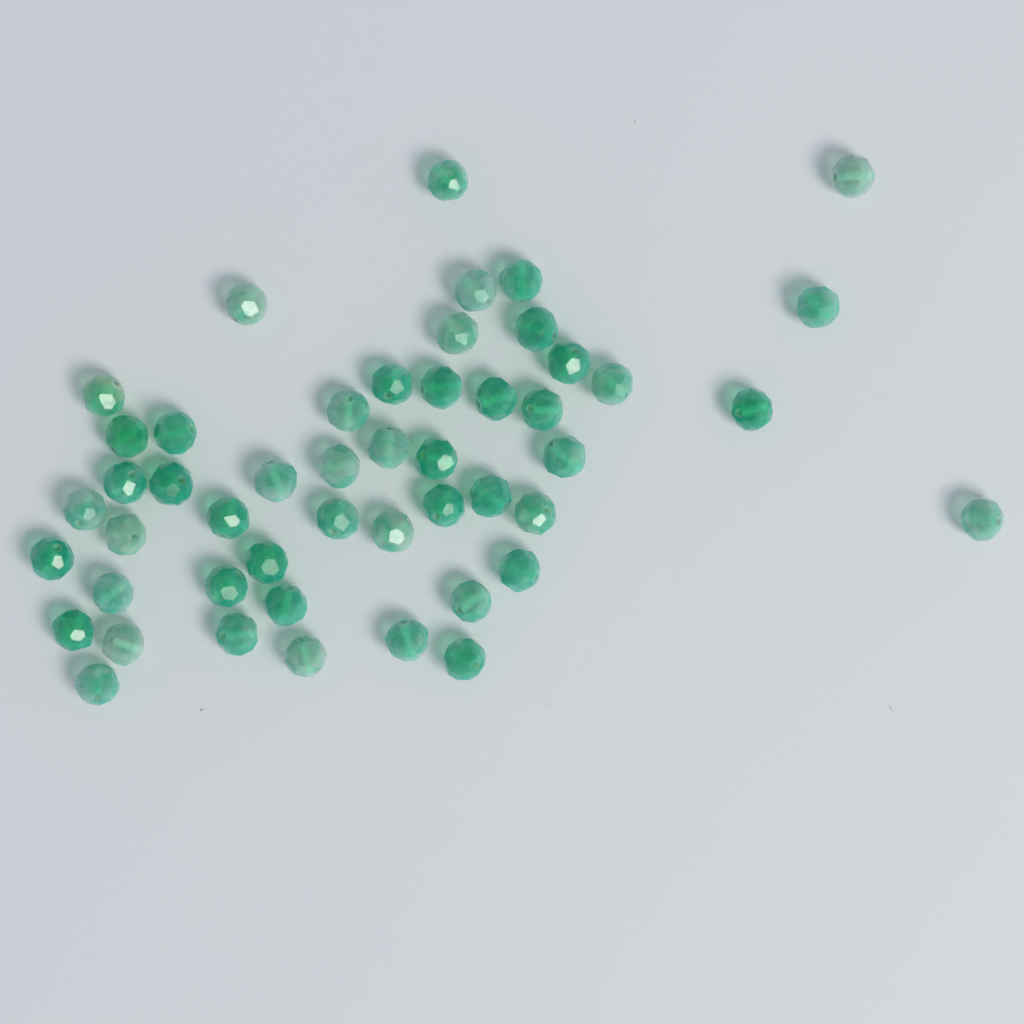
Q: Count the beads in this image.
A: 49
